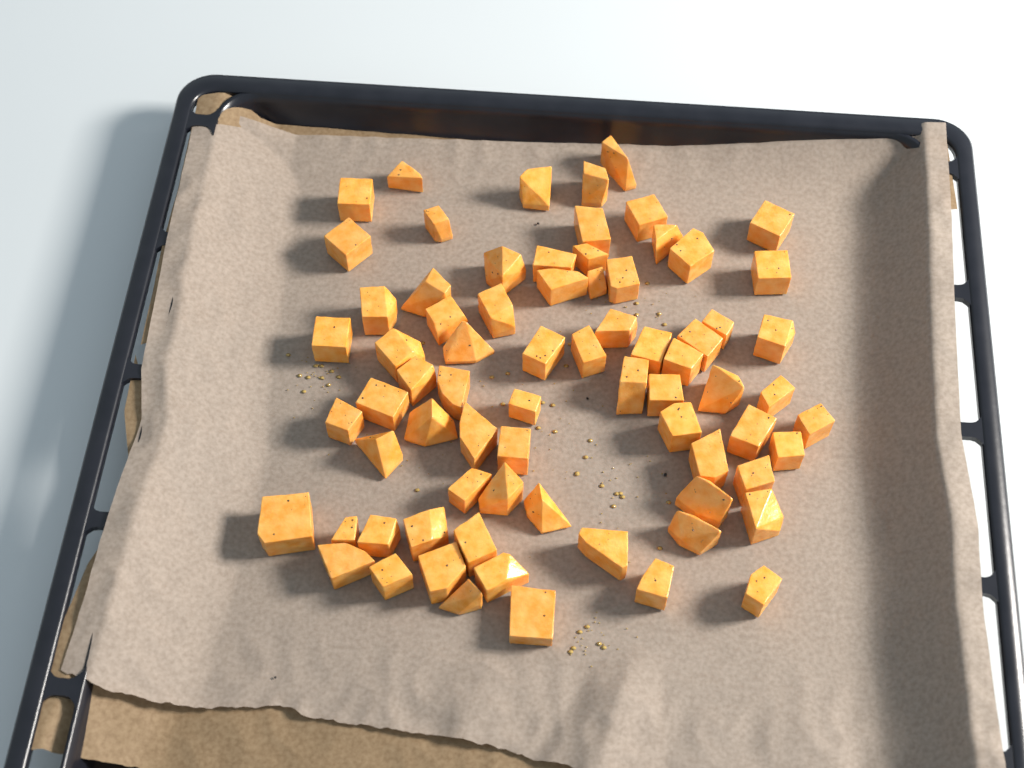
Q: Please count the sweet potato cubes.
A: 73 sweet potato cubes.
